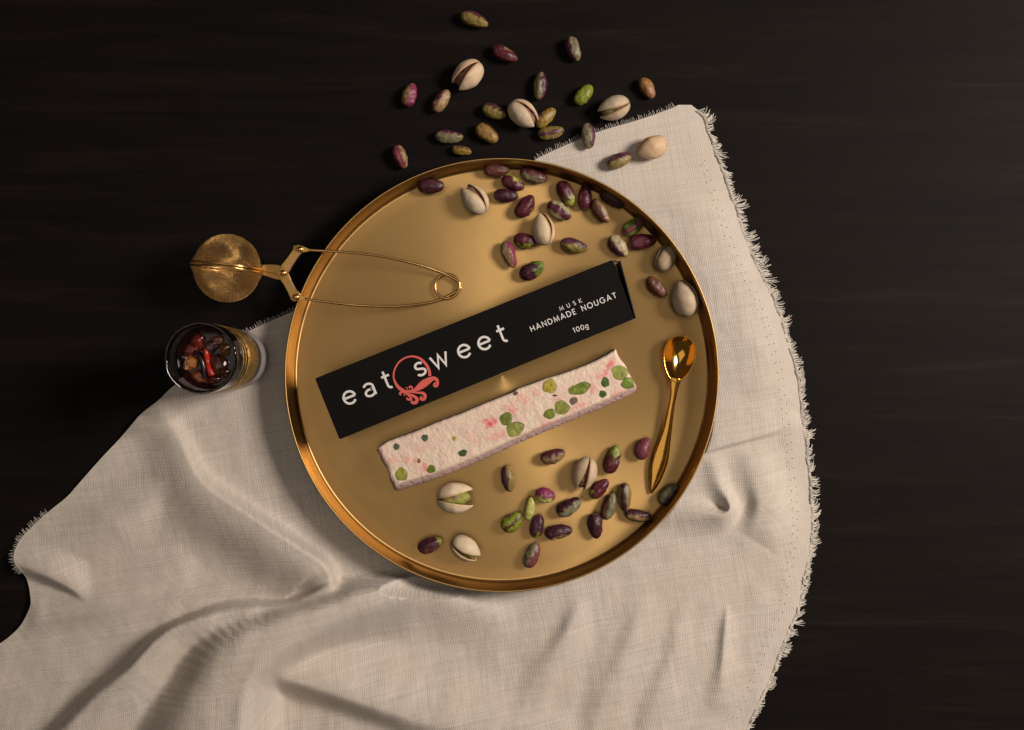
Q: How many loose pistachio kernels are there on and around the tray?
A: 54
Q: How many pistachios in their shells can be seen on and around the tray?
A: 11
